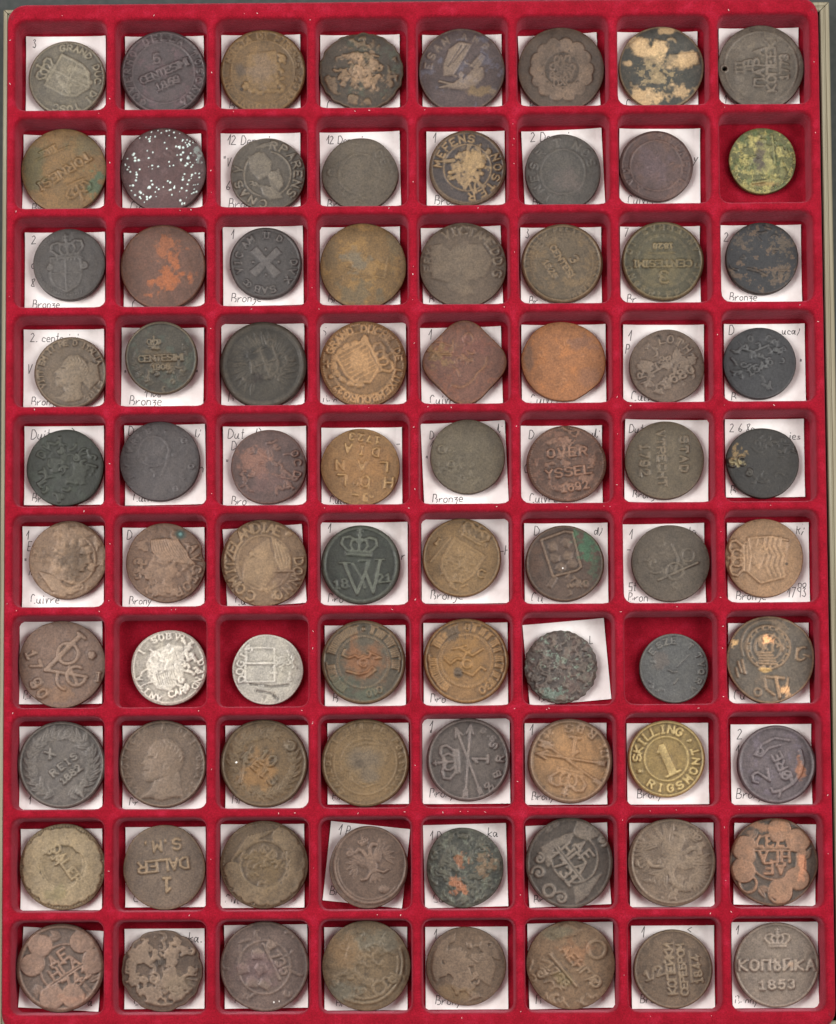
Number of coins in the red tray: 80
